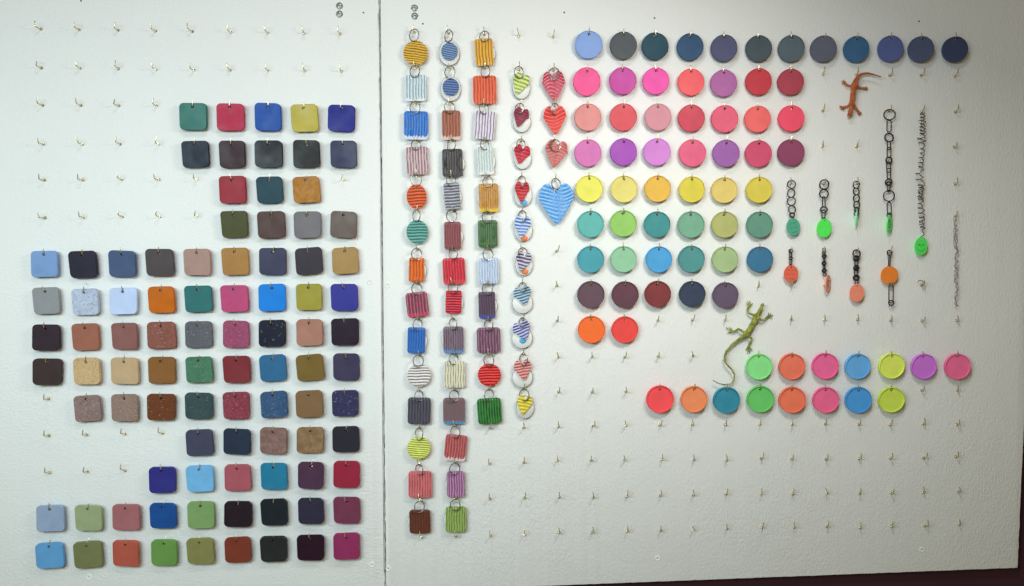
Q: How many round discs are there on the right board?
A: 73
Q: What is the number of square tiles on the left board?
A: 90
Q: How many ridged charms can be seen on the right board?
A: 53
